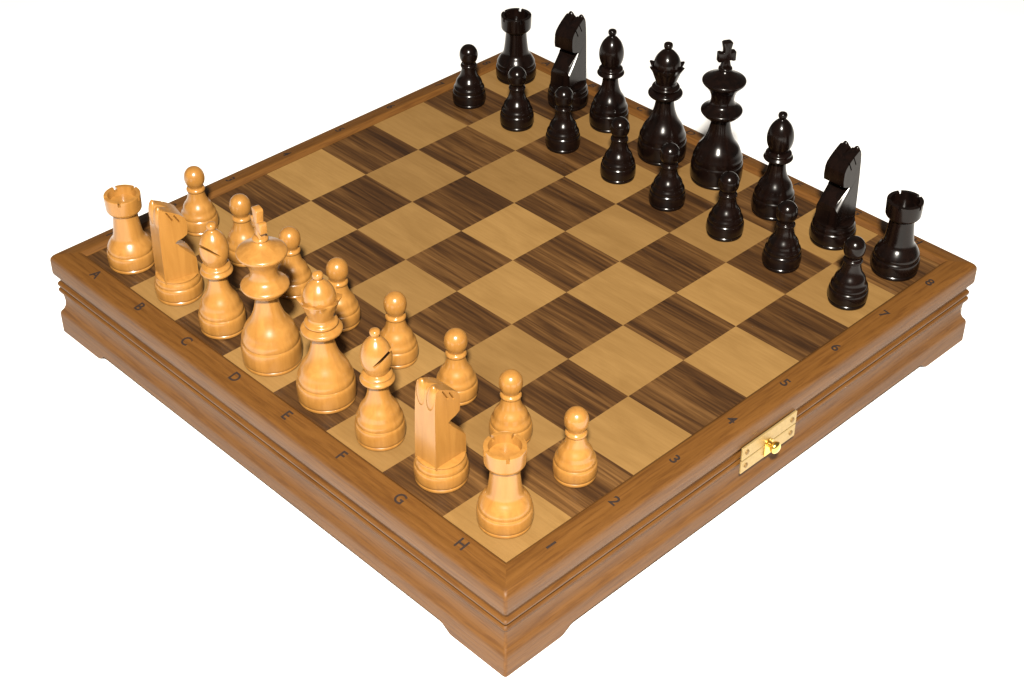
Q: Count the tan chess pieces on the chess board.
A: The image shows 16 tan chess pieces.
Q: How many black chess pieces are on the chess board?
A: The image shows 16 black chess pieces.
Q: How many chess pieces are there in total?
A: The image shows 32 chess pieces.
